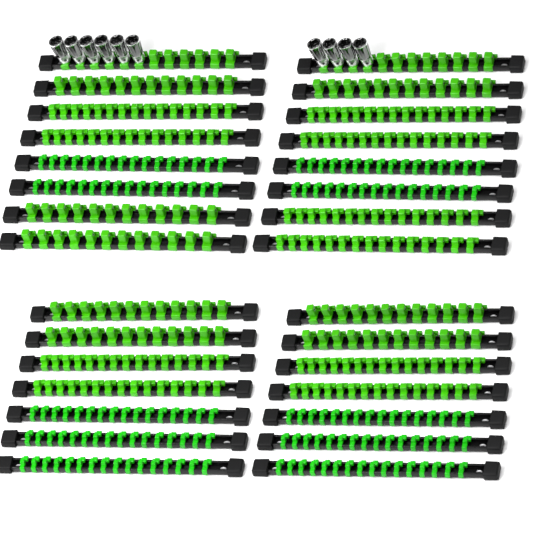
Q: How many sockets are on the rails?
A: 10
